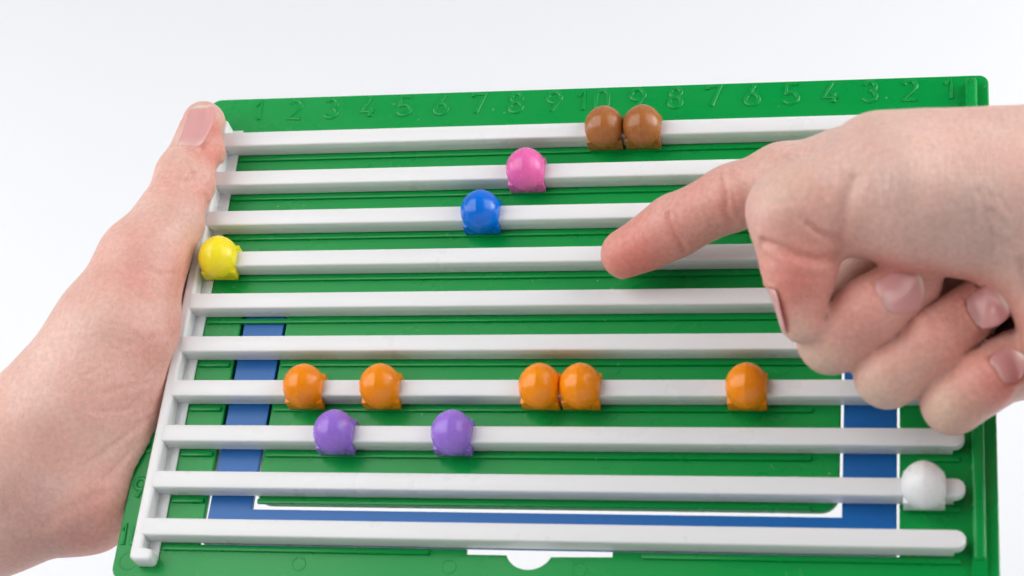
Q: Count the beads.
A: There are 13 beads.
